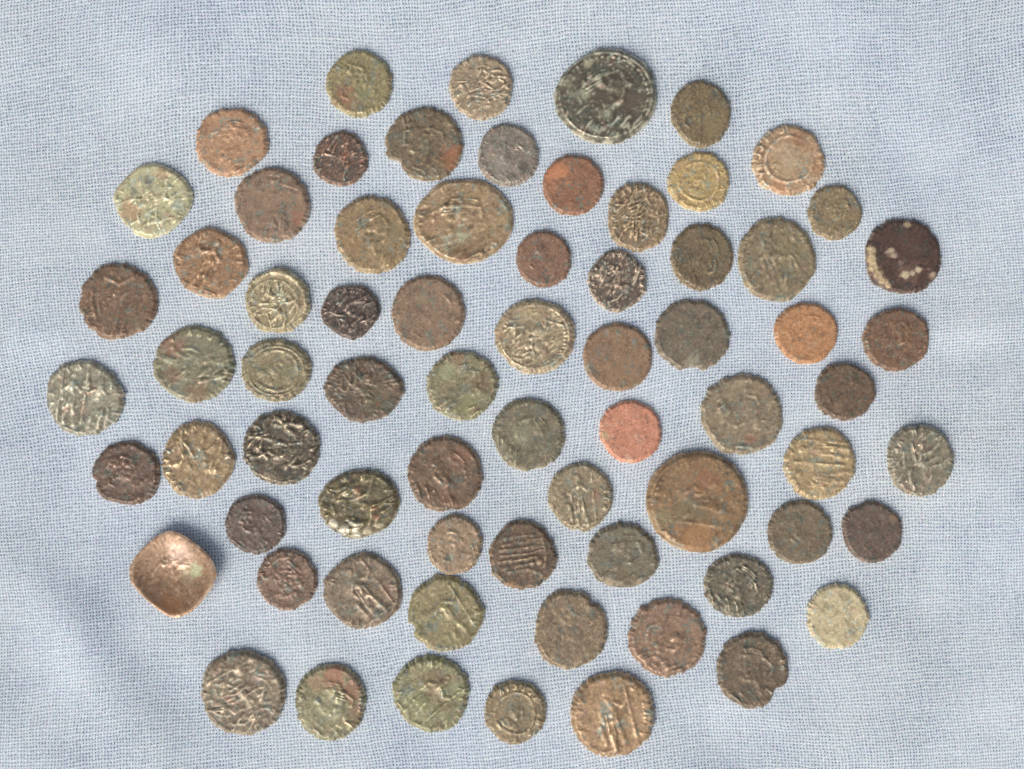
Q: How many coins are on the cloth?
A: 70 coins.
